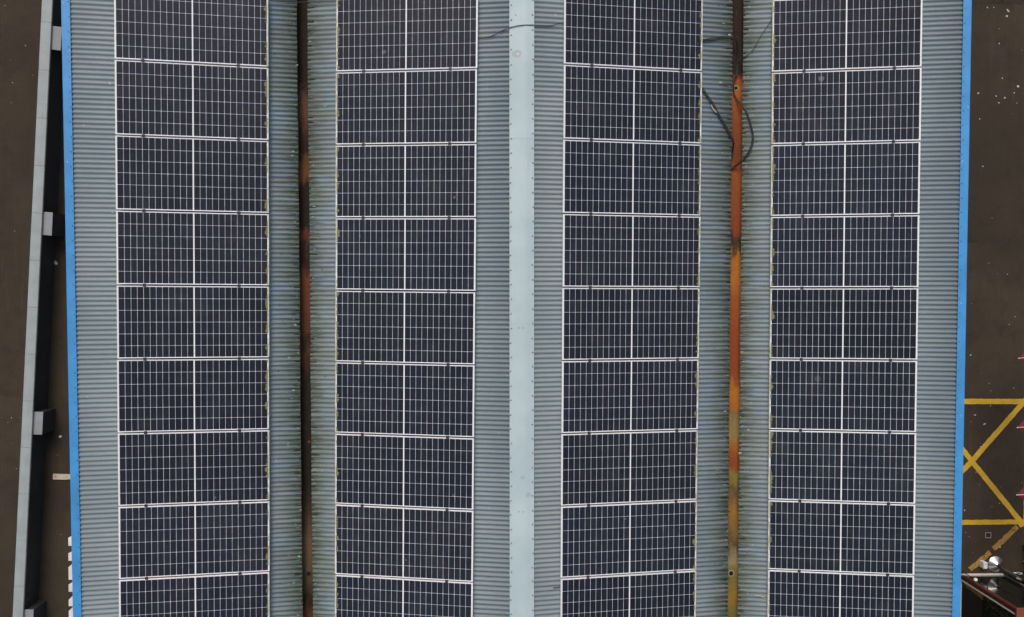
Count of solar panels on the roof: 36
